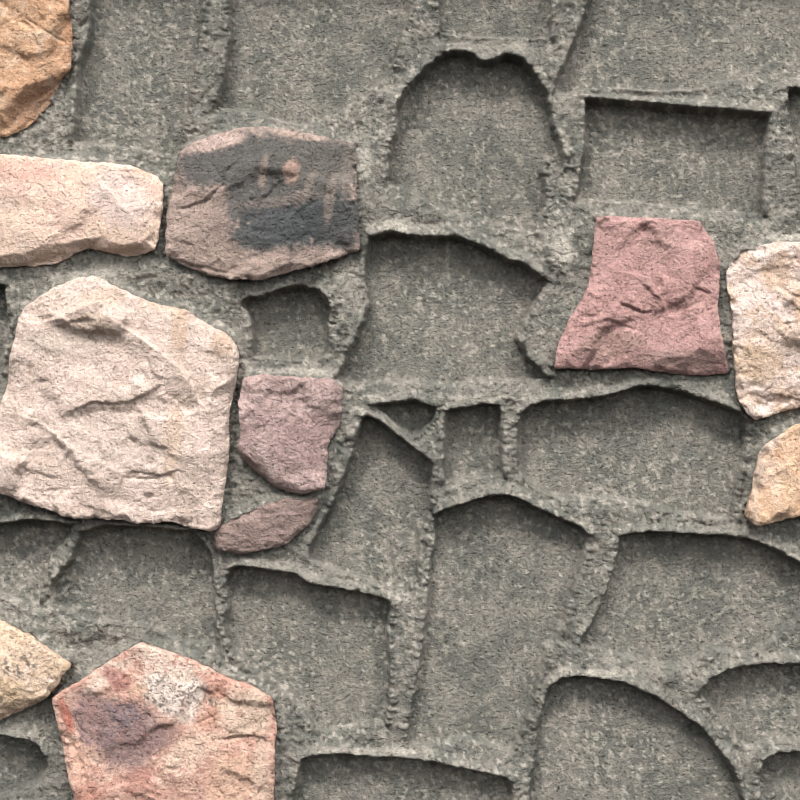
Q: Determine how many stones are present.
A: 11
